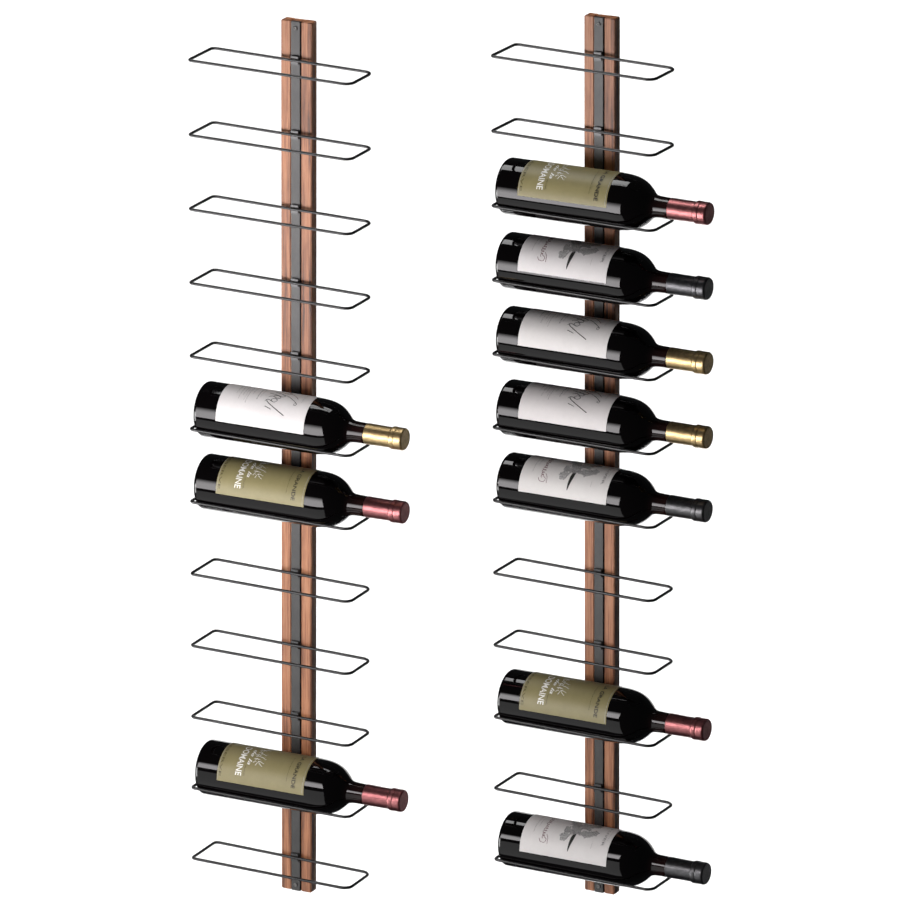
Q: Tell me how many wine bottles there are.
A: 10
